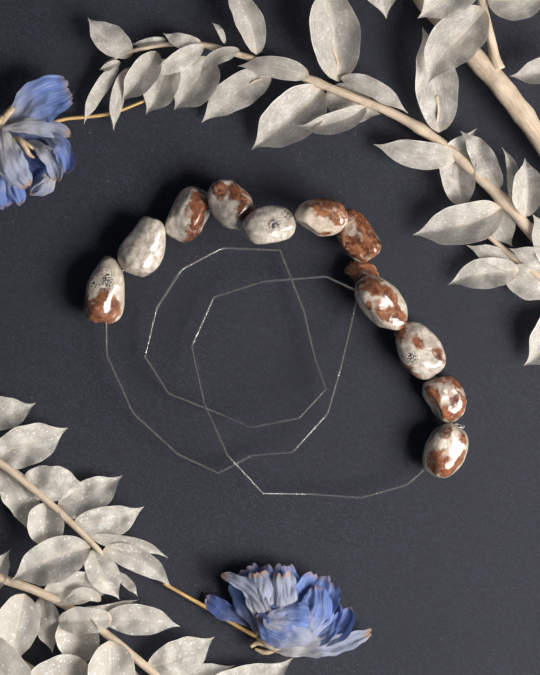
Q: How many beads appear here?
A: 12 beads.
